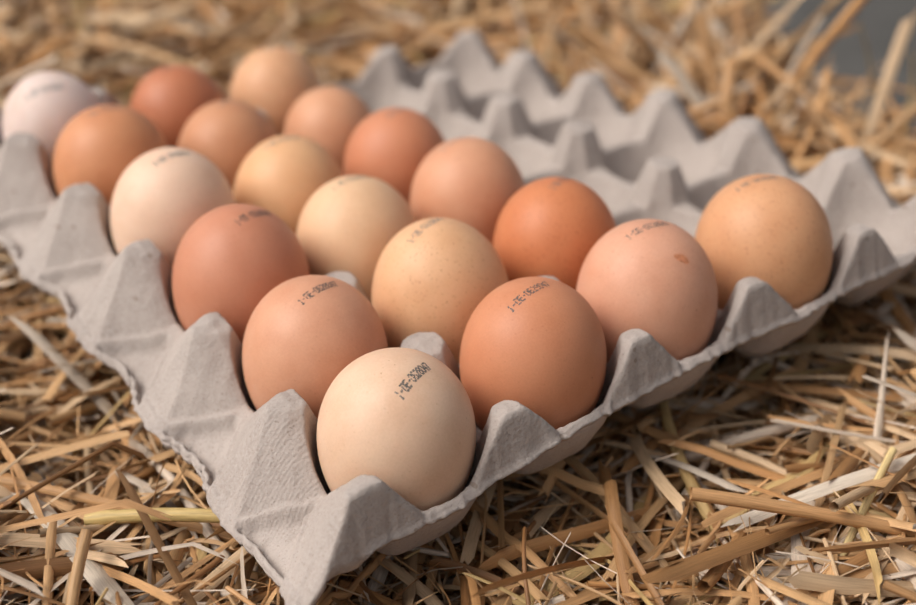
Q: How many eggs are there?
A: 19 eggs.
